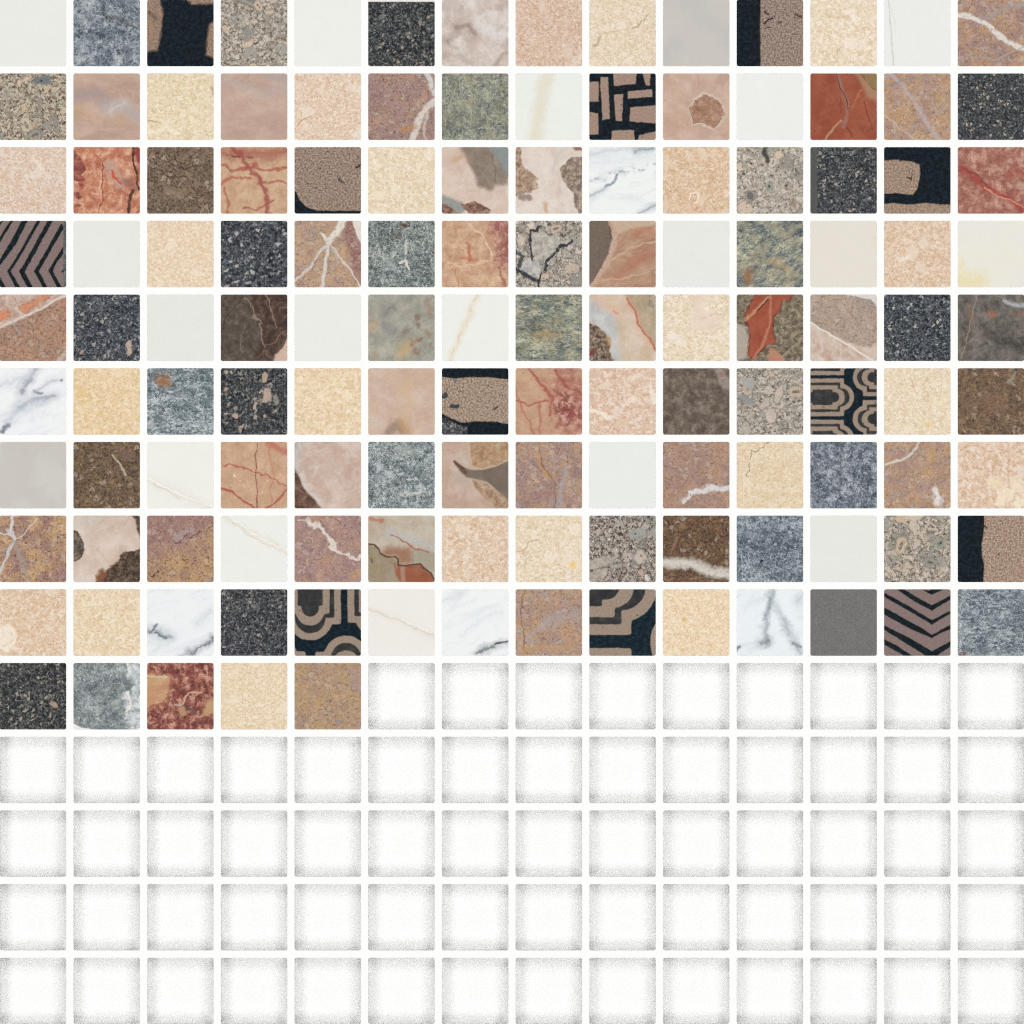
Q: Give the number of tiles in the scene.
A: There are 131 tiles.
